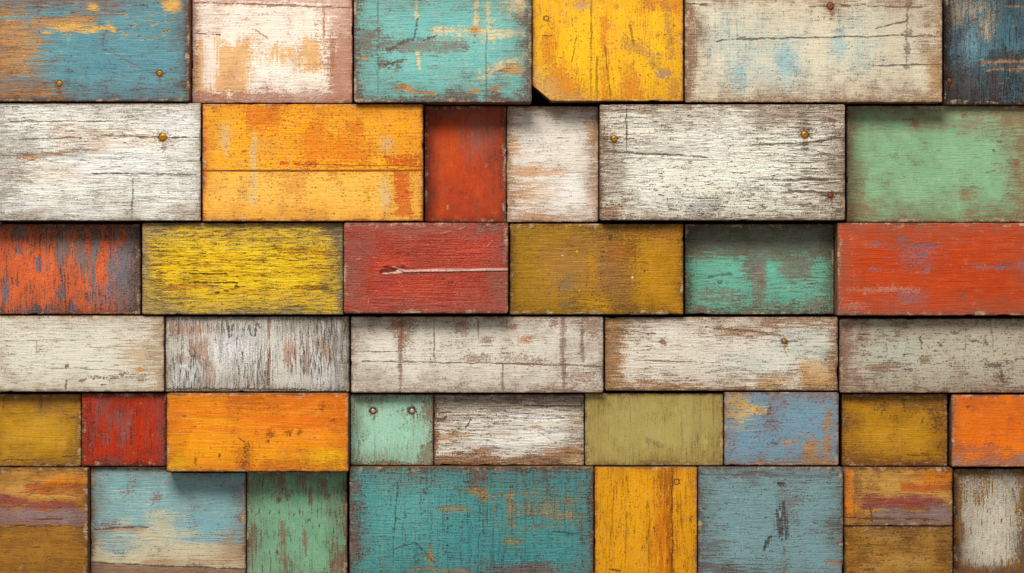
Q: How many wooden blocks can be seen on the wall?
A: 41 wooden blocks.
